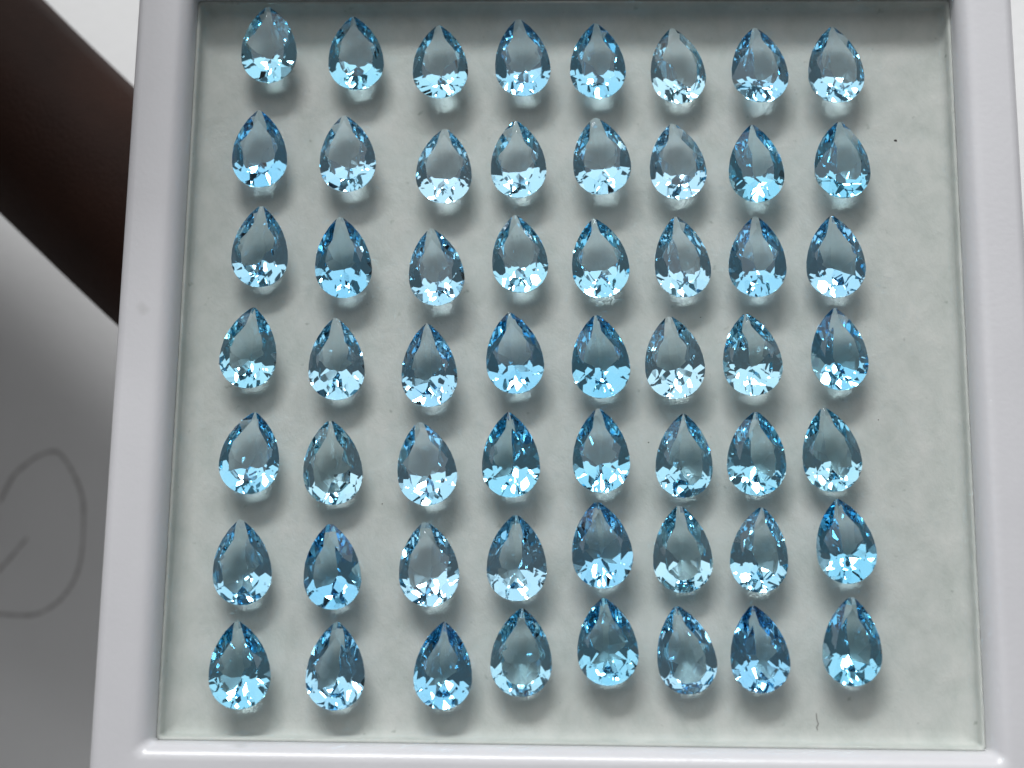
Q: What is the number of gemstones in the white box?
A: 56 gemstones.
